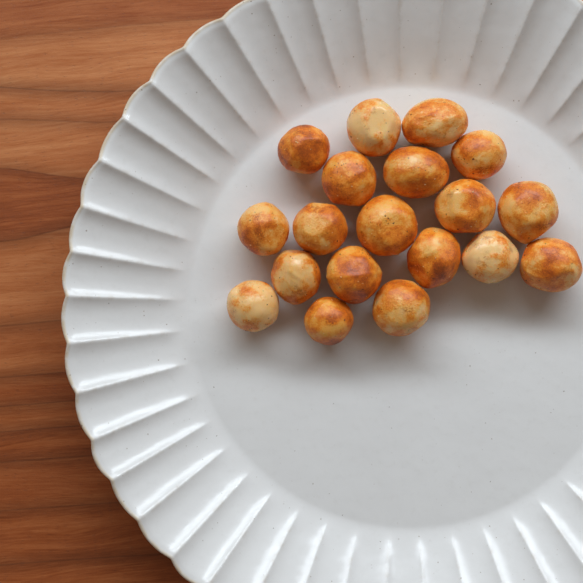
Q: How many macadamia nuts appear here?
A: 19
